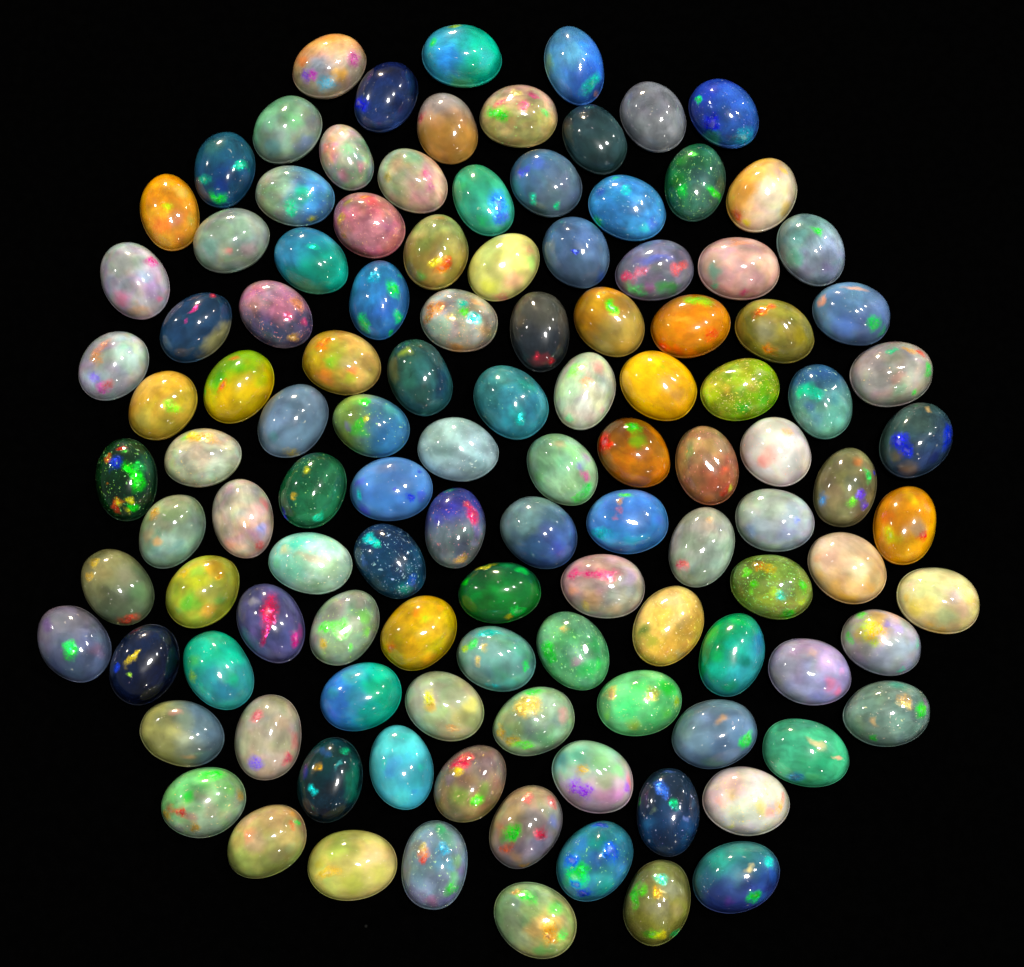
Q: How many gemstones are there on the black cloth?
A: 116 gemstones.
